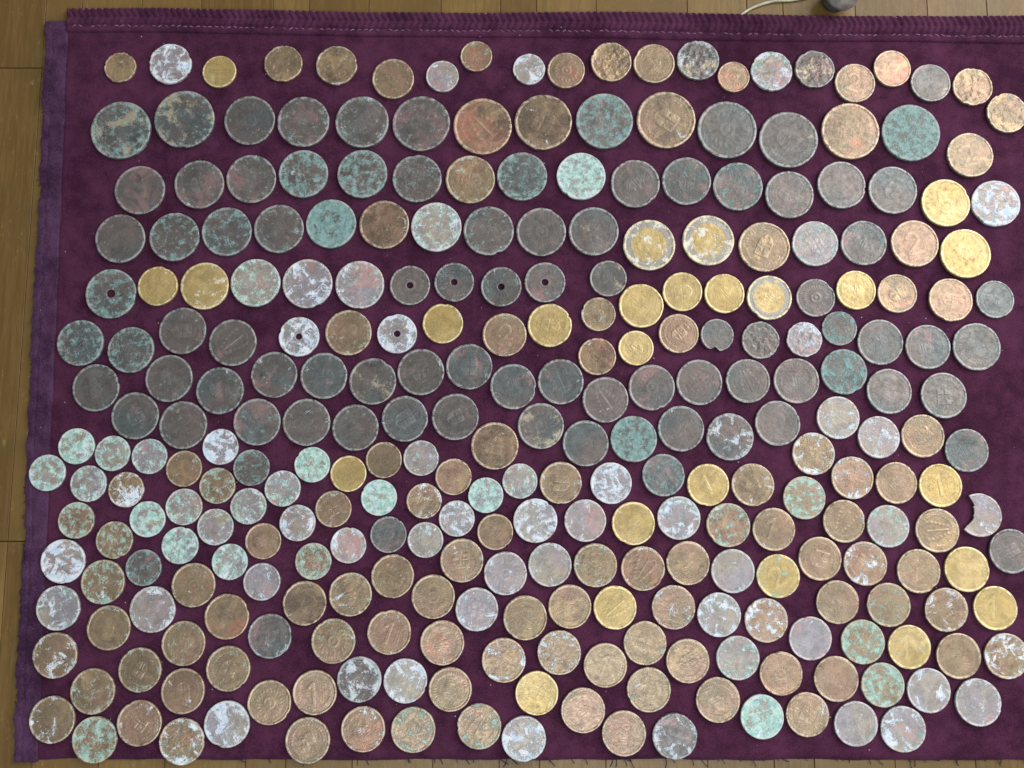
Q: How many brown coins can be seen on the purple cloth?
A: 111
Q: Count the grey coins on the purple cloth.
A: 93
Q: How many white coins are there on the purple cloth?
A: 63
